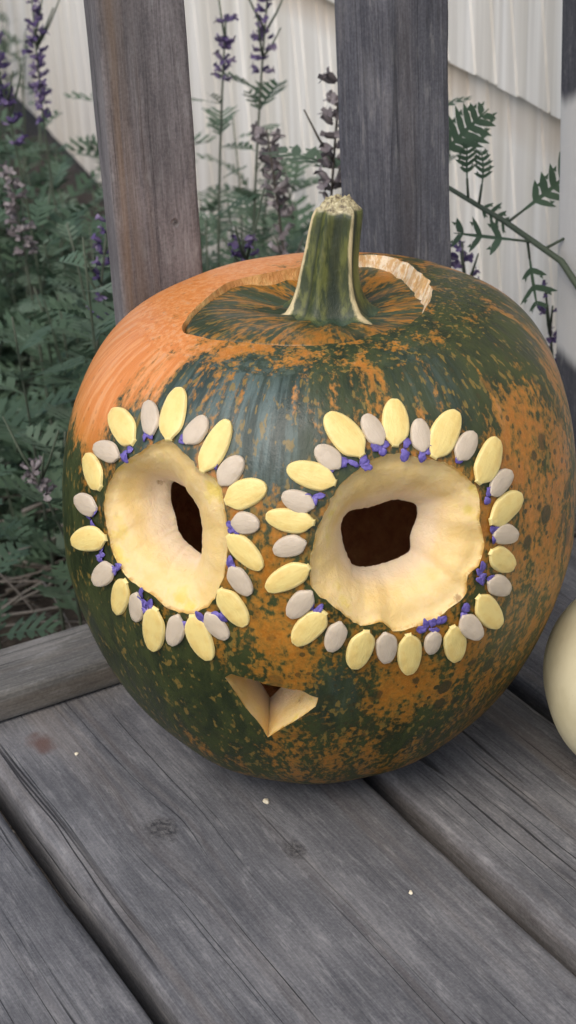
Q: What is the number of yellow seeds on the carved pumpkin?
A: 25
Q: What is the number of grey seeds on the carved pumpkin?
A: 25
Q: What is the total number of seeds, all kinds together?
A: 50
